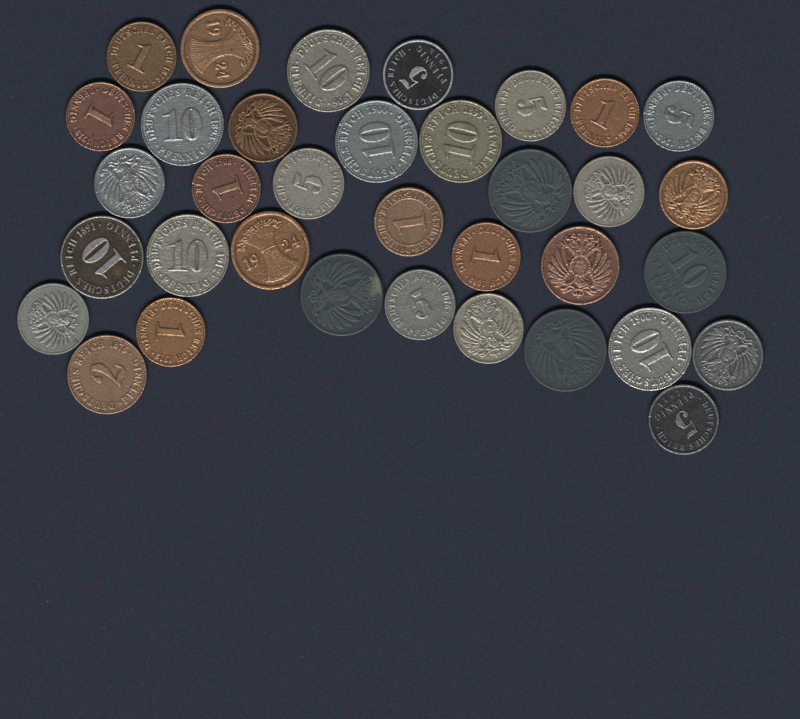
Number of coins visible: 35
